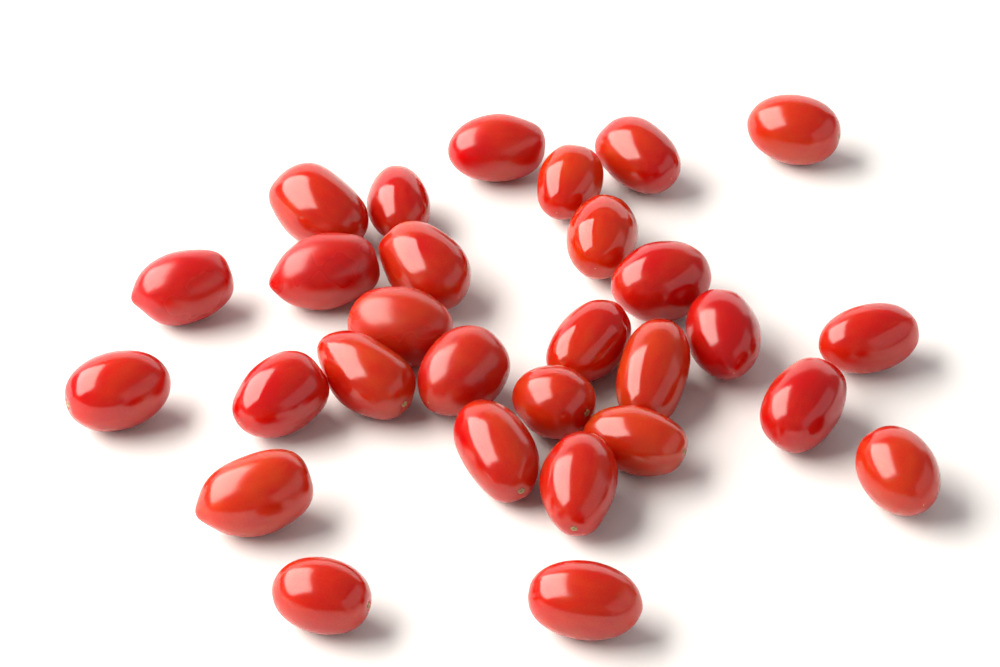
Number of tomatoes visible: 29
